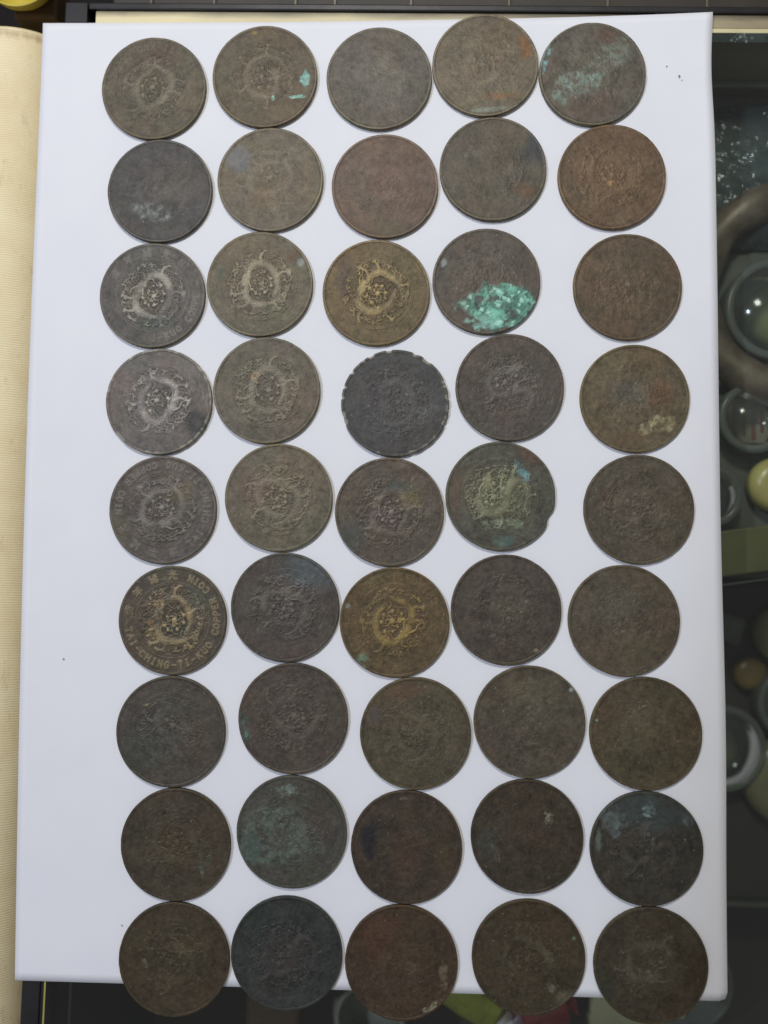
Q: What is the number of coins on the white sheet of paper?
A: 45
